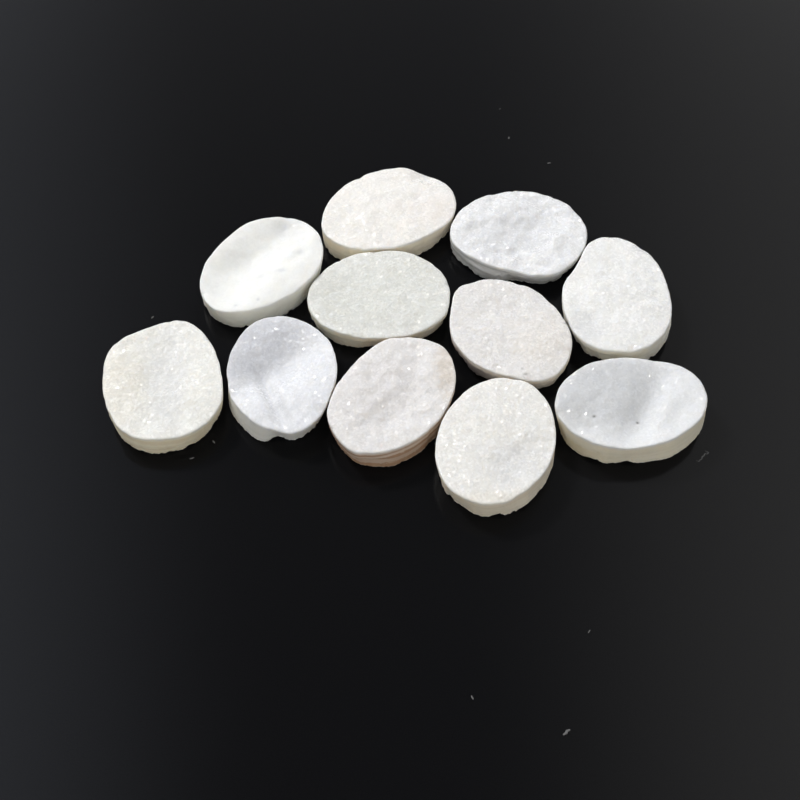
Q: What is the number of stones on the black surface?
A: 11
